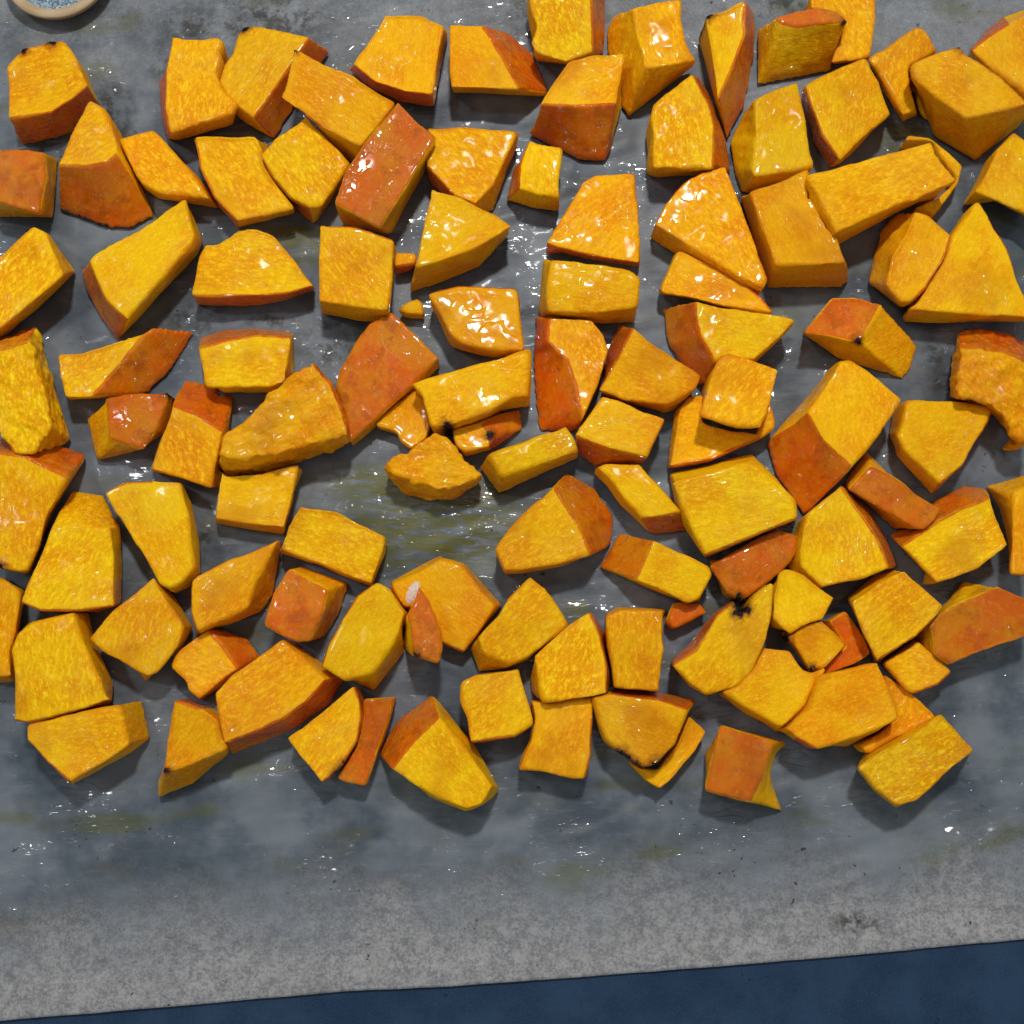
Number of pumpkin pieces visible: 115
